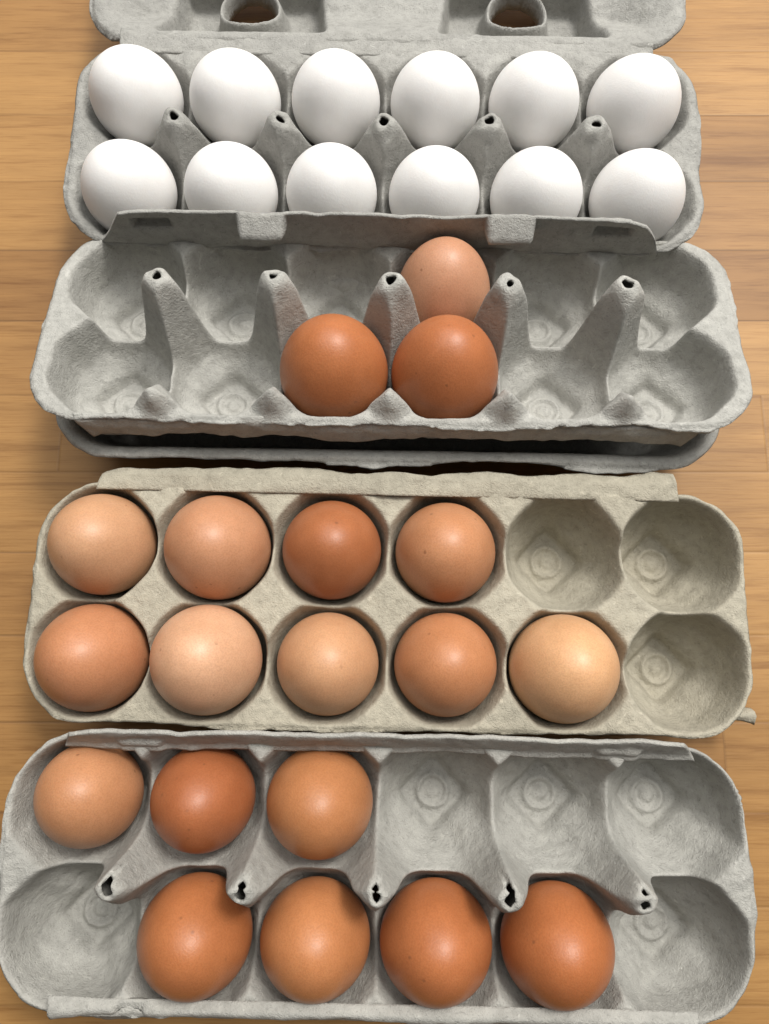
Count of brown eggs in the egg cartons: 19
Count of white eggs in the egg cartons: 12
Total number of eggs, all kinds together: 31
